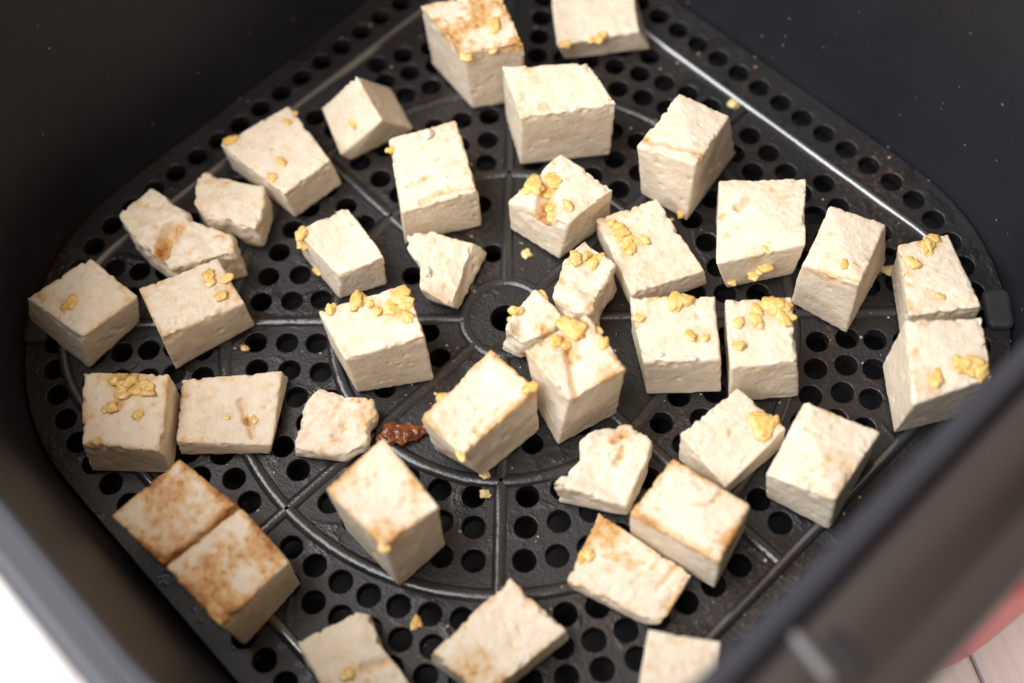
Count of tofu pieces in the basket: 40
